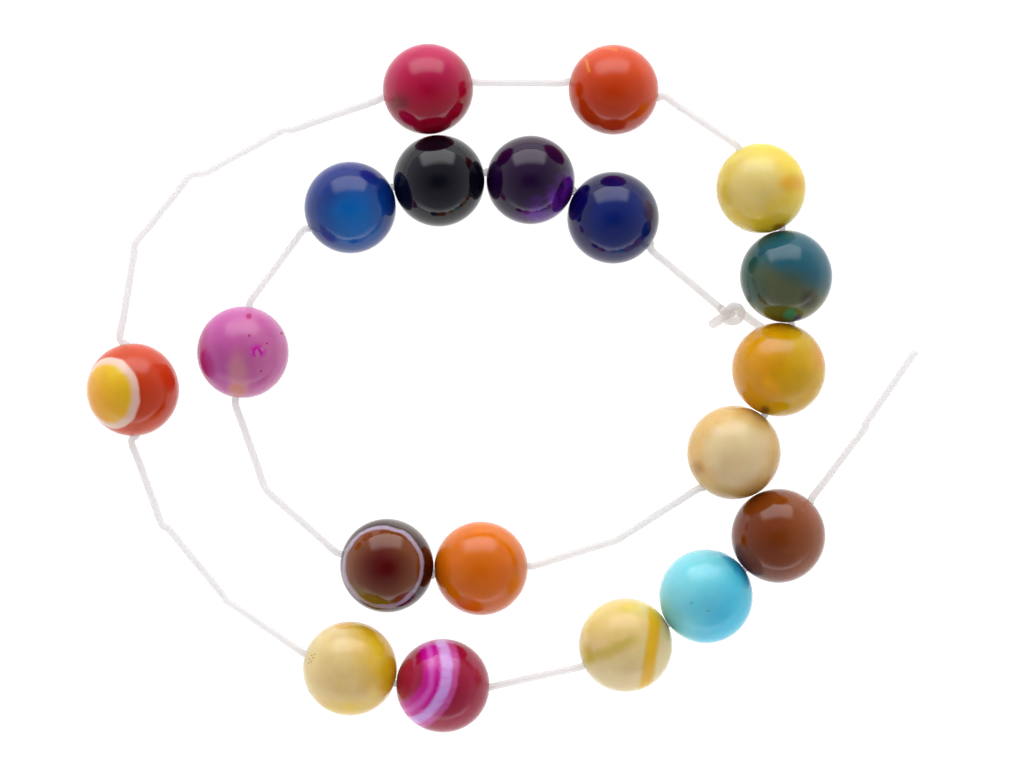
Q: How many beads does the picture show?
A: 19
